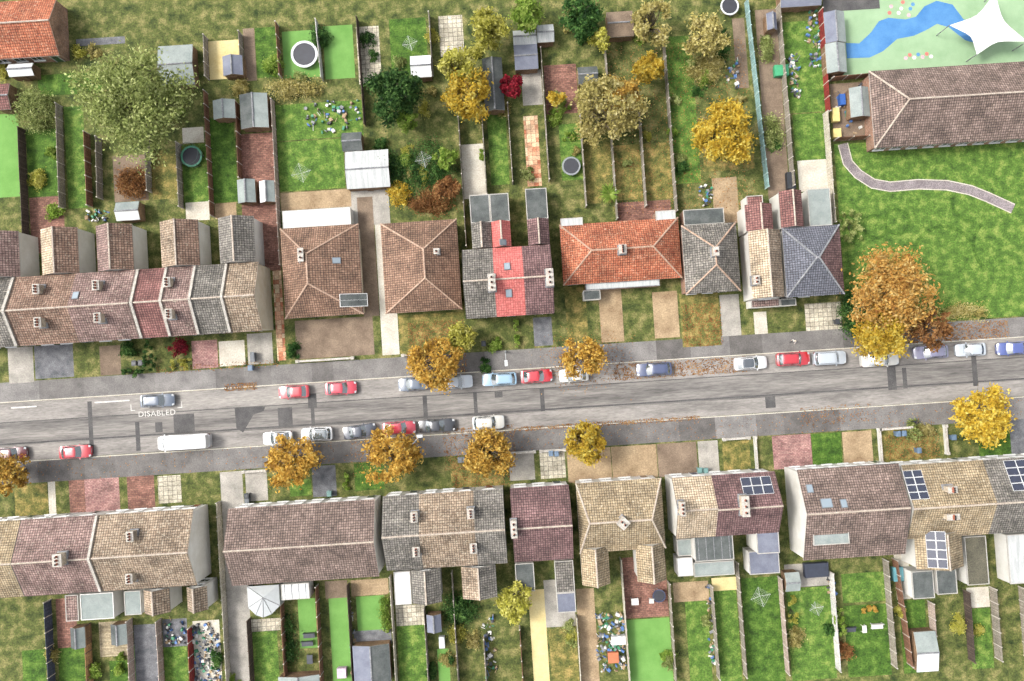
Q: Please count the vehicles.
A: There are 25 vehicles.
